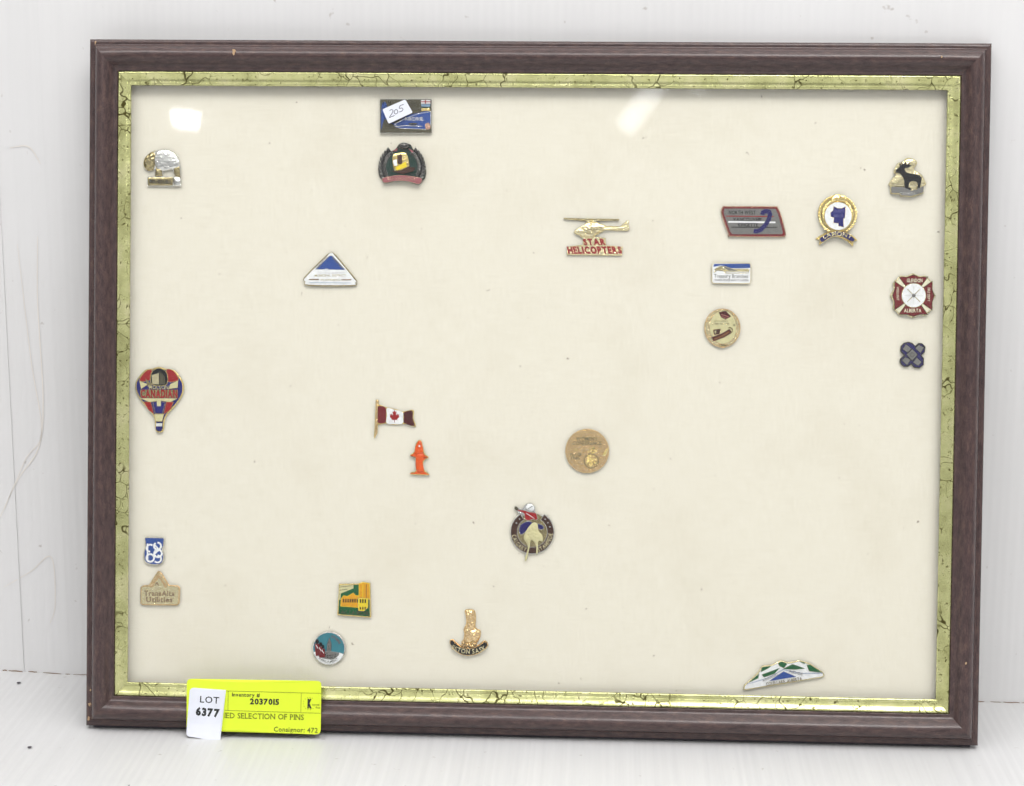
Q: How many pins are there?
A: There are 23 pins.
